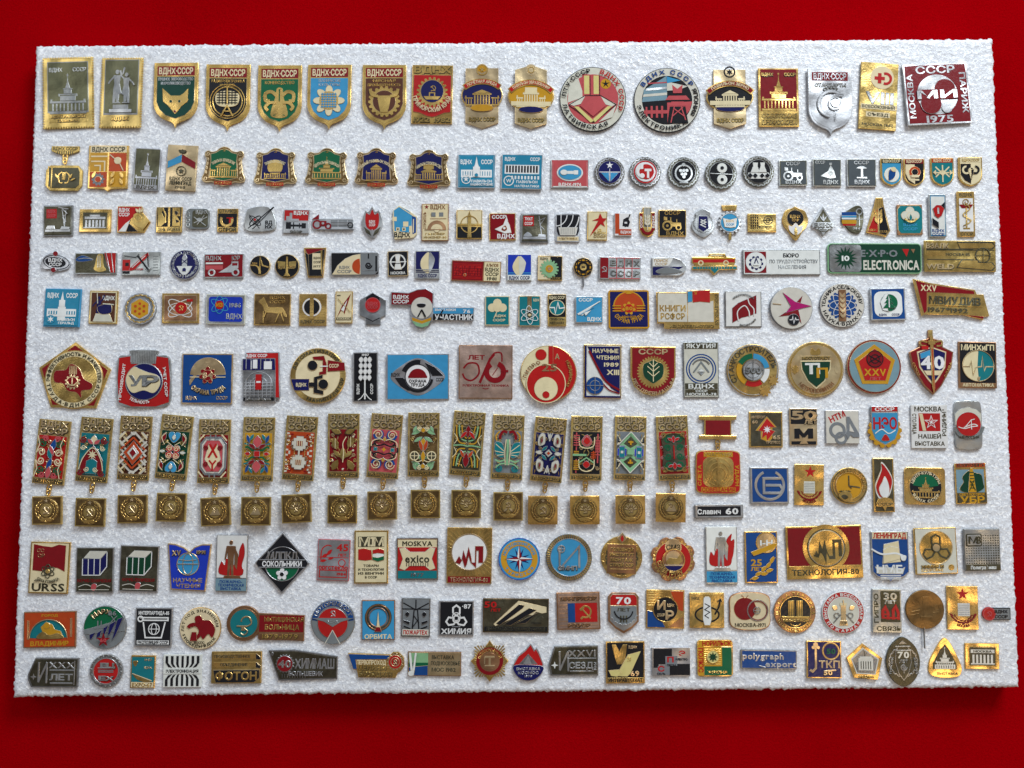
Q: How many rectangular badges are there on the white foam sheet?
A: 111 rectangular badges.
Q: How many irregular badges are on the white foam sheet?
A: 63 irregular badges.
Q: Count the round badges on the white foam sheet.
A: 29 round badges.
